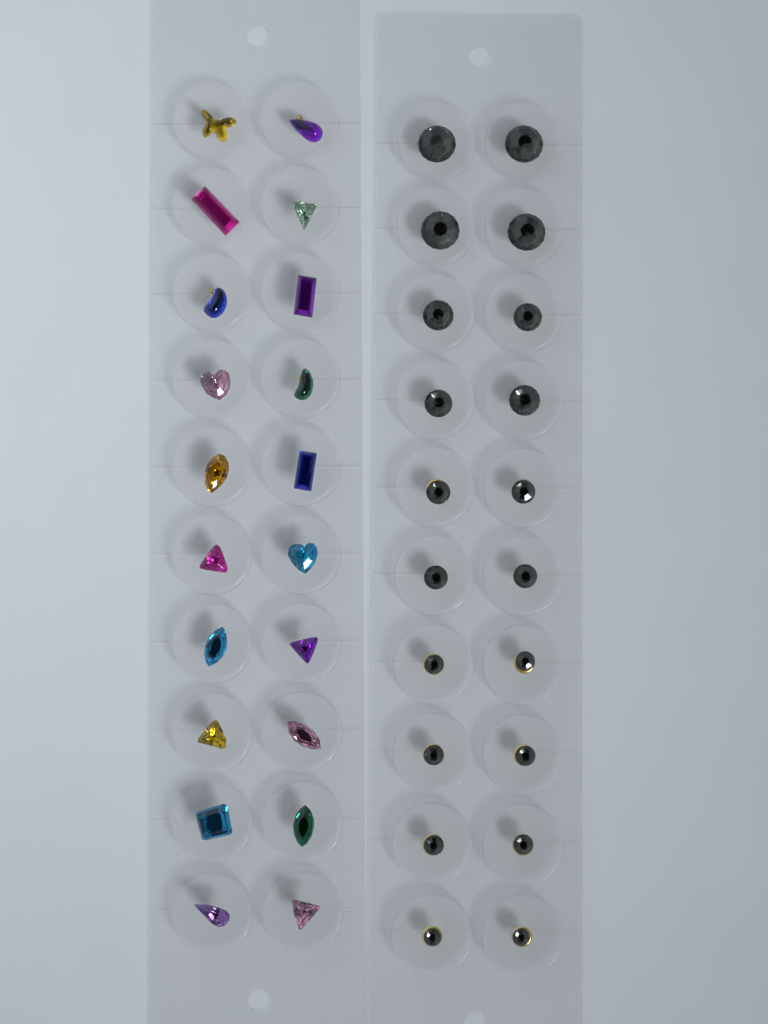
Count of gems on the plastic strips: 40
